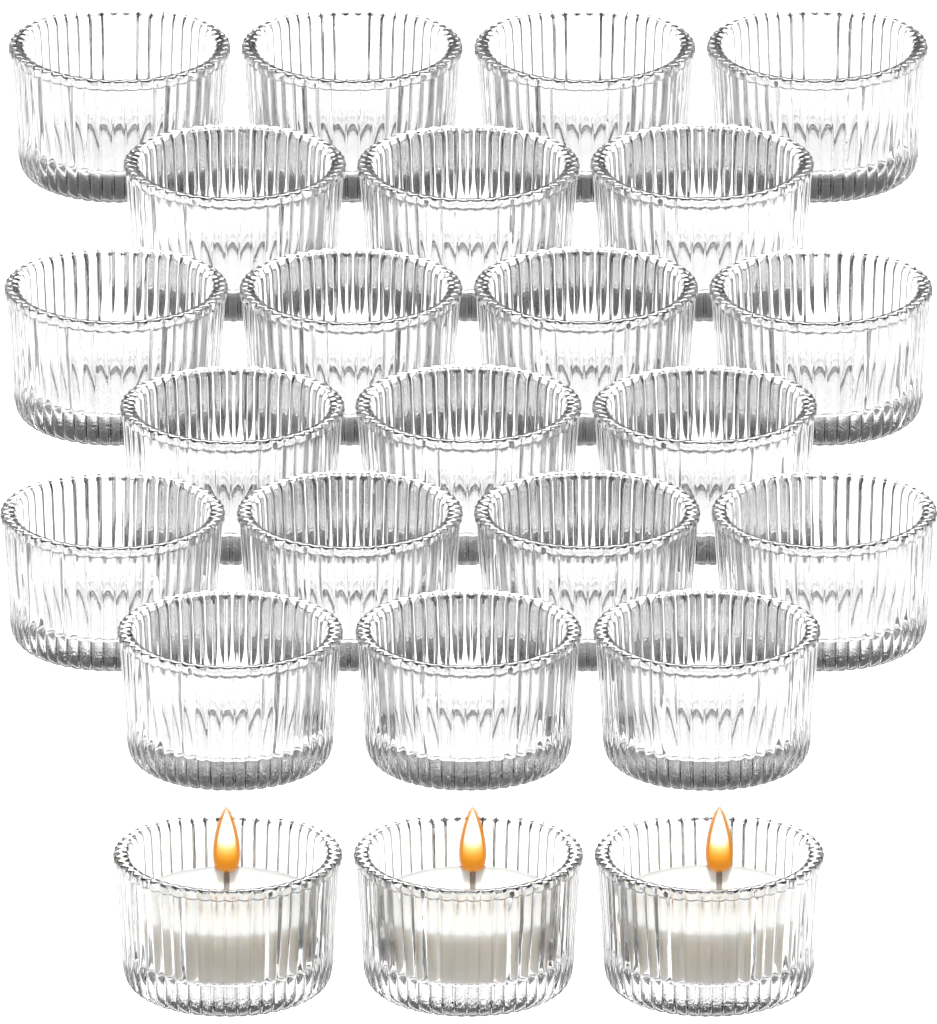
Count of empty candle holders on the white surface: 21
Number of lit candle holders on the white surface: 3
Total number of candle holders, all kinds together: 24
